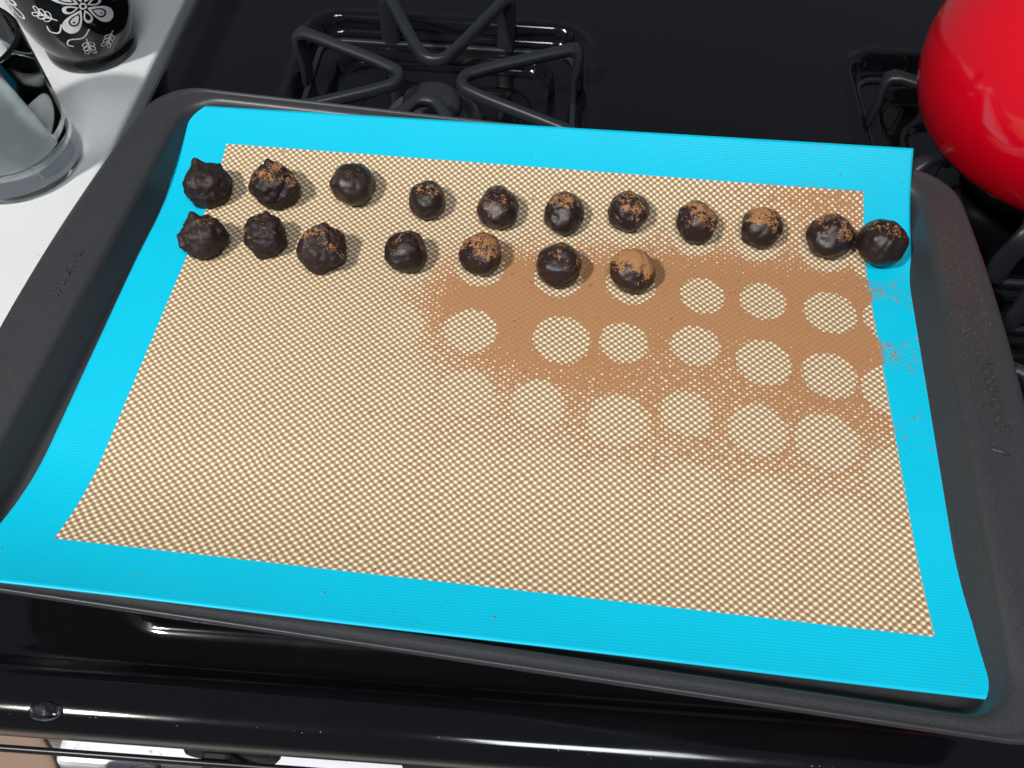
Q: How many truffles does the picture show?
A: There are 18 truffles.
